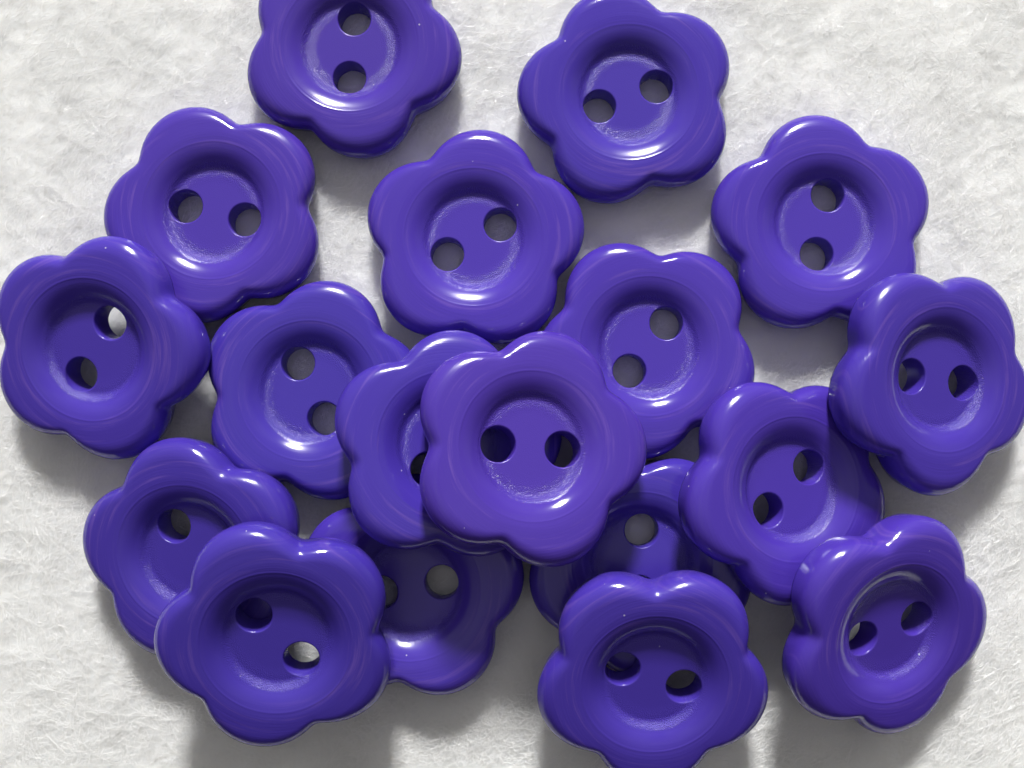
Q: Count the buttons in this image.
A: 18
